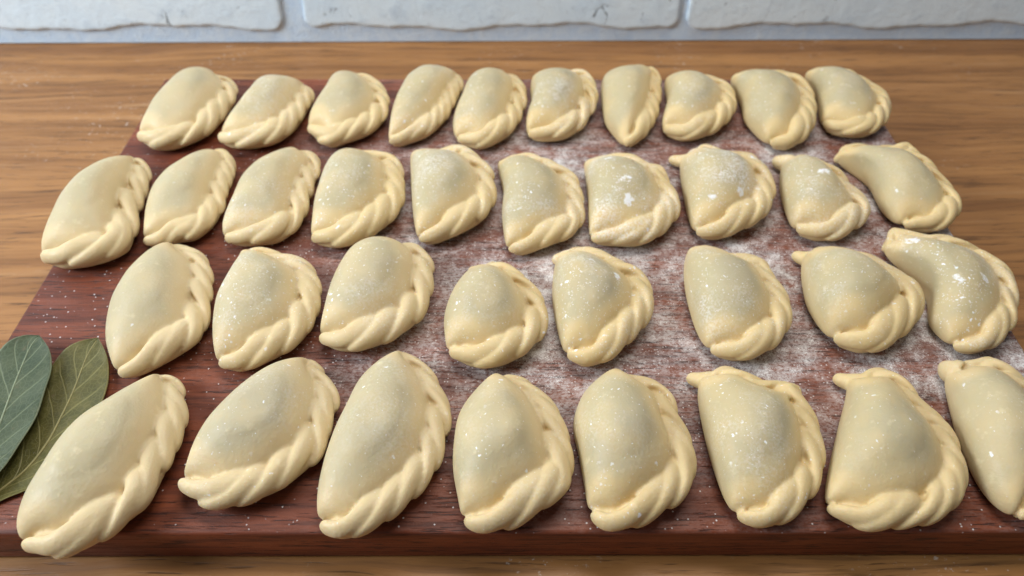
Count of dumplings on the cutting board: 36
